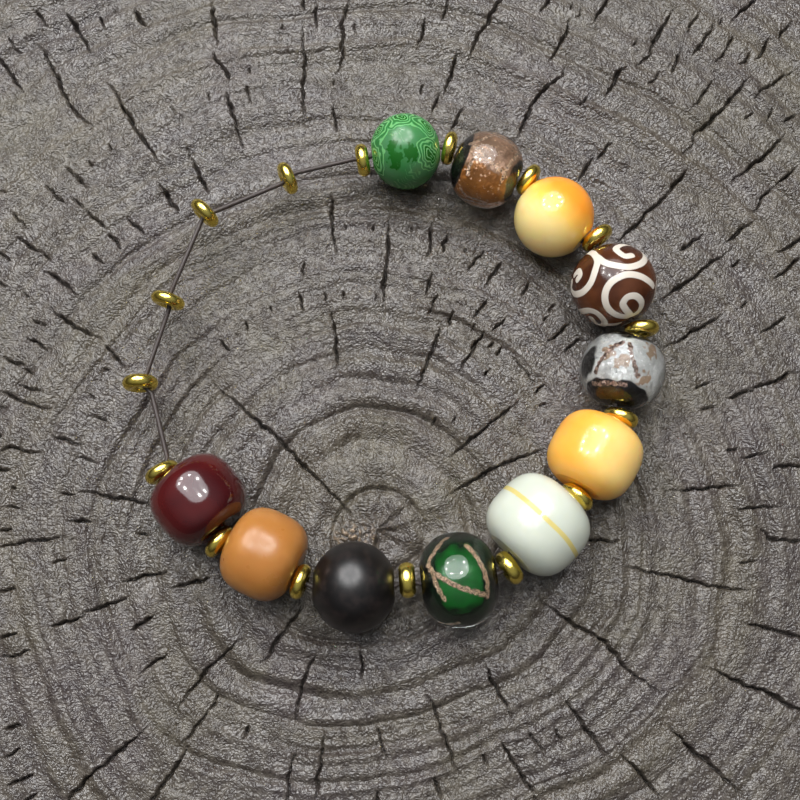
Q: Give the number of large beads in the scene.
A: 11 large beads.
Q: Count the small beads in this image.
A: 16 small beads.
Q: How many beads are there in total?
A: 27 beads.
